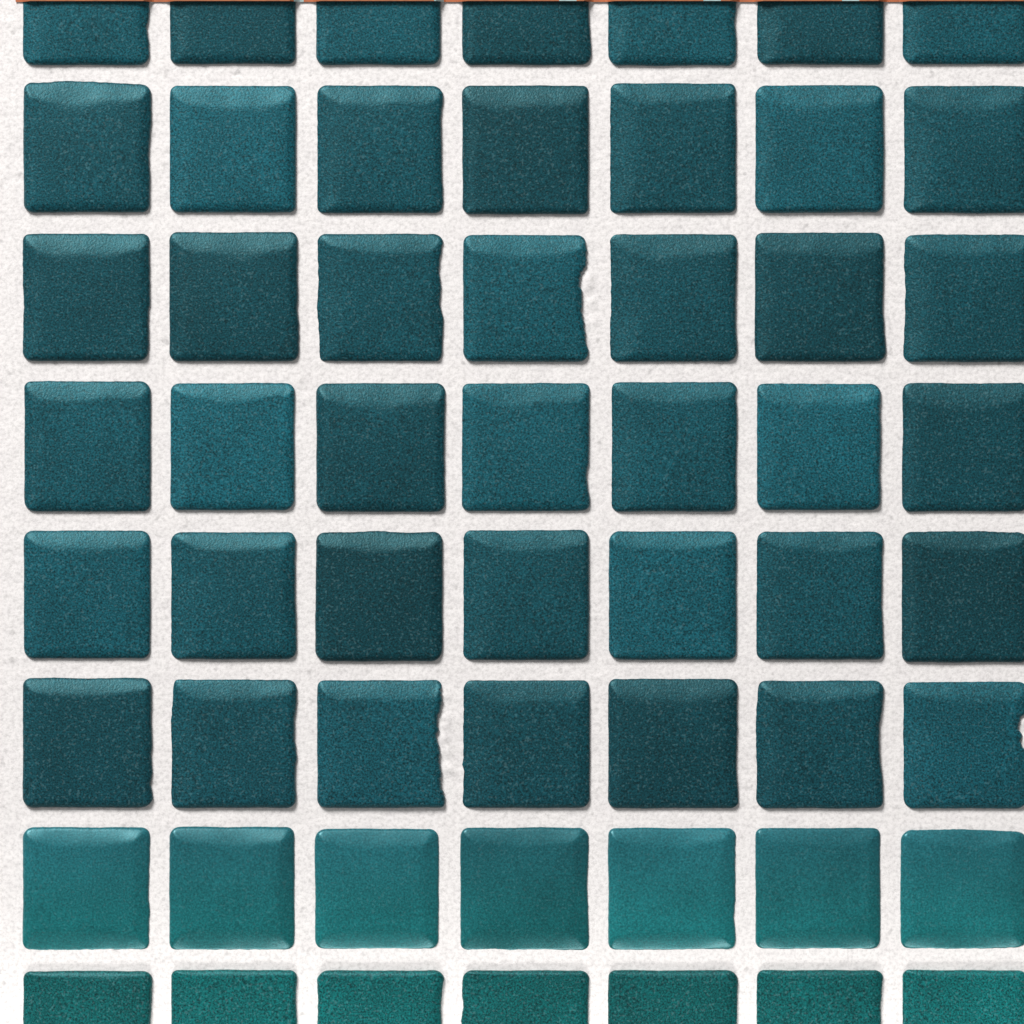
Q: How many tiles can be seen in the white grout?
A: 56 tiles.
